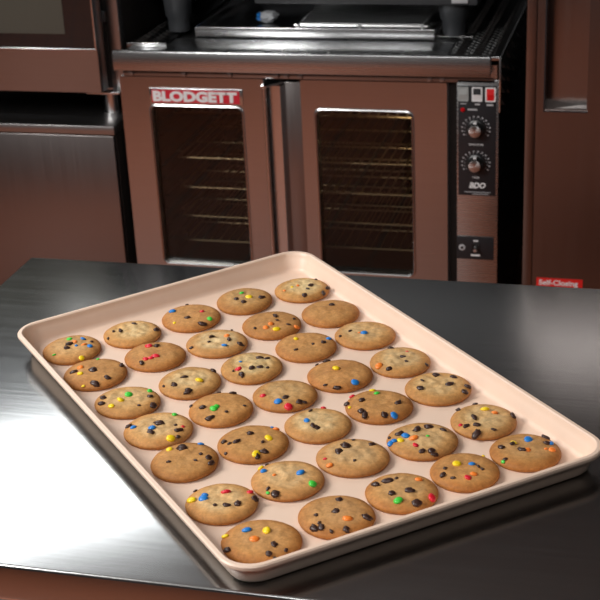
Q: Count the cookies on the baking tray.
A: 35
